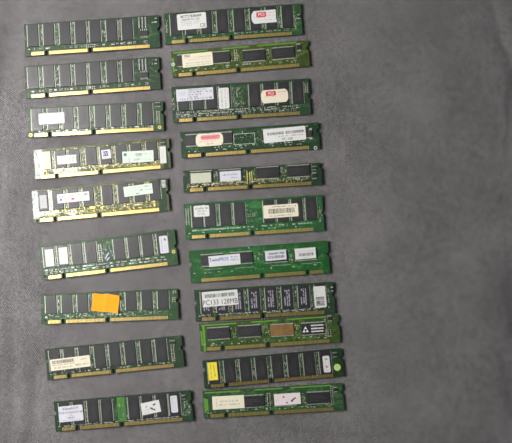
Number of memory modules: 20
